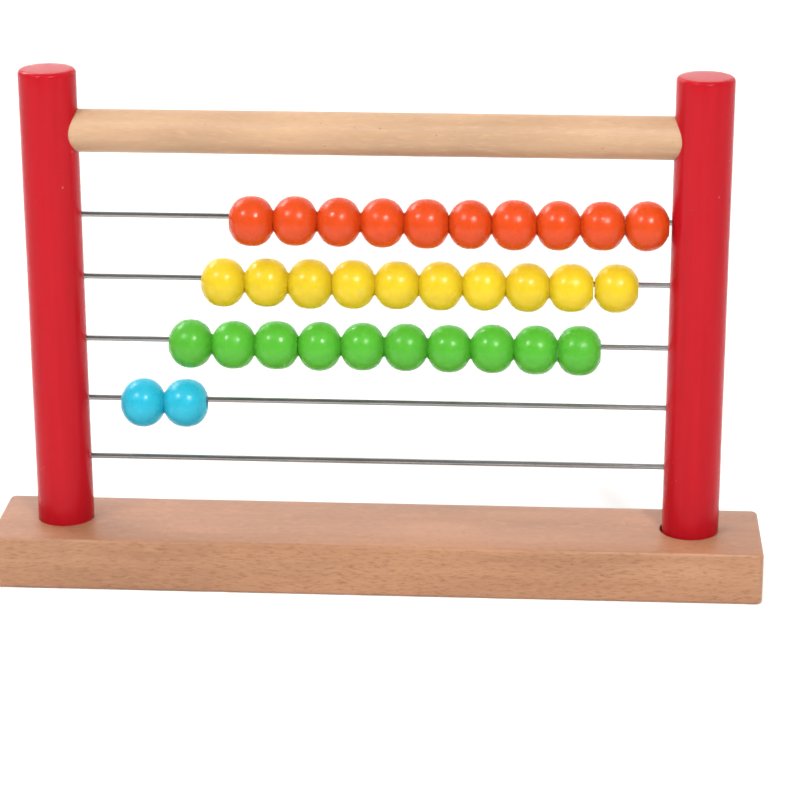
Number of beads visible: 32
